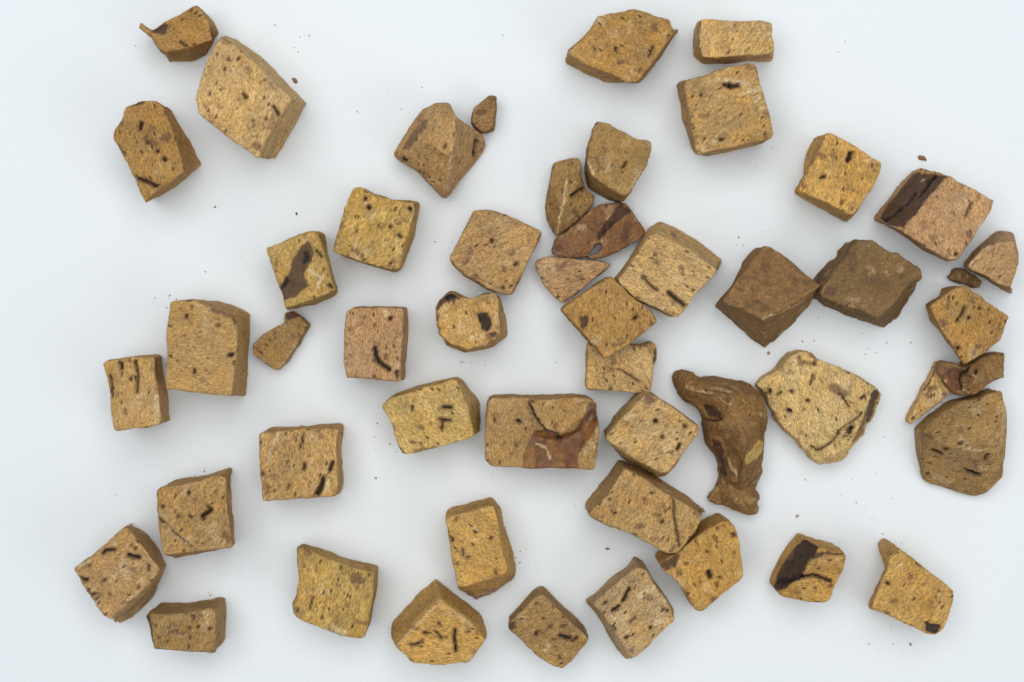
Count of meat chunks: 51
